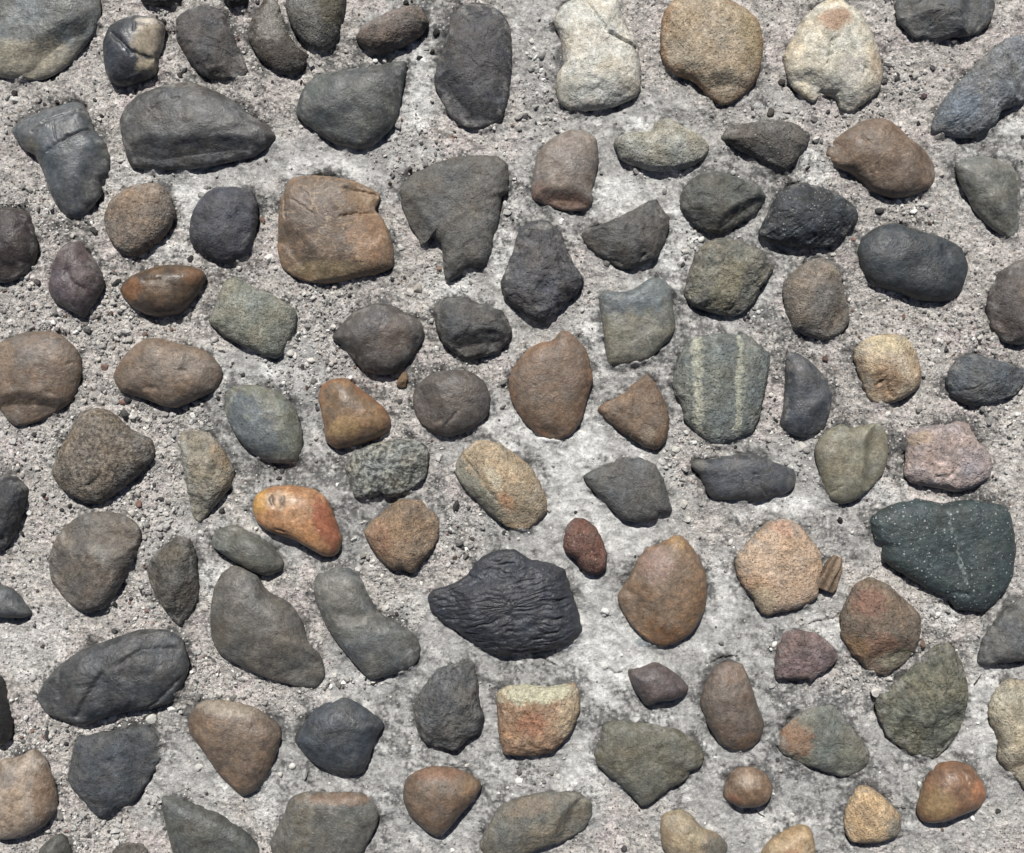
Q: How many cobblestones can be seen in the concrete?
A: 102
